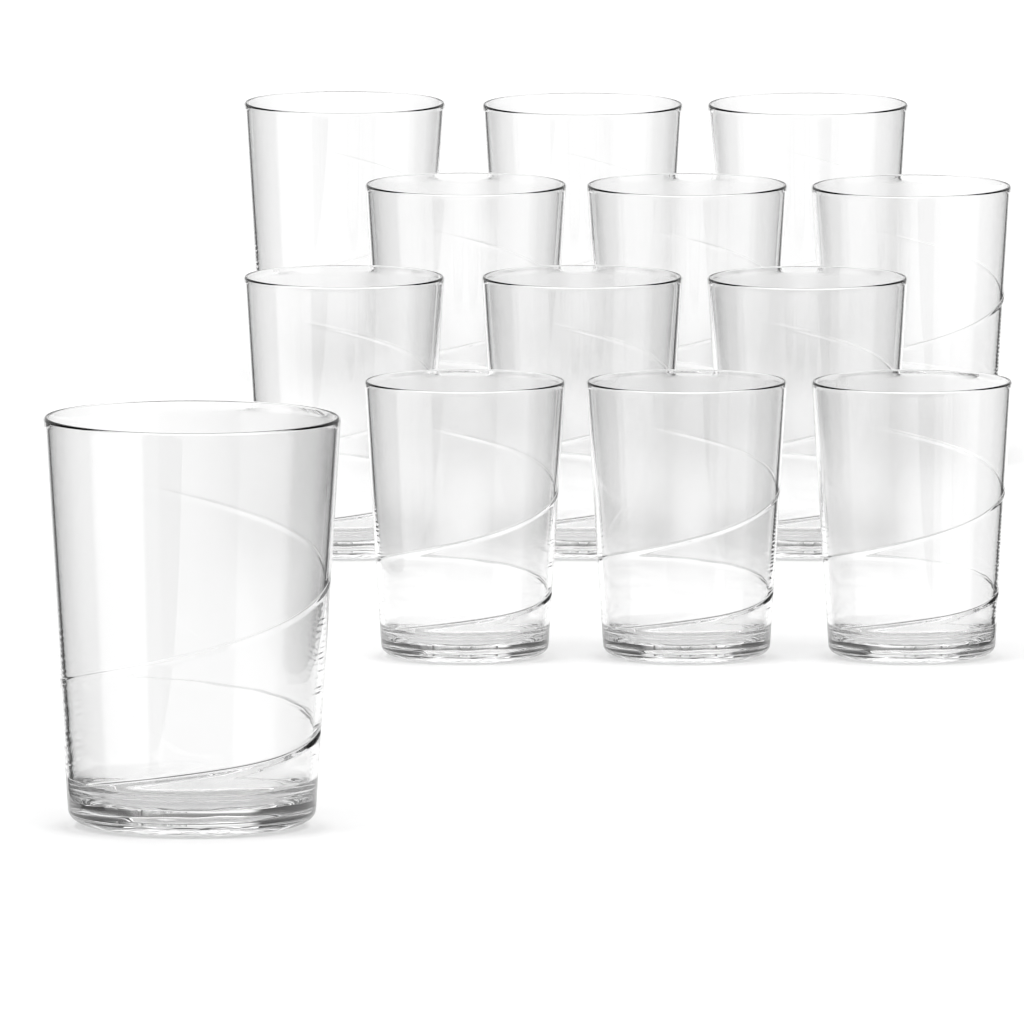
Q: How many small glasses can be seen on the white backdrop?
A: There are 12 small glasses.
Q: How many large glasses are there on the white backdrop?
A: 1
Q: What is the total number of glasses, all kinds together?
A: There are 13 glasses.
